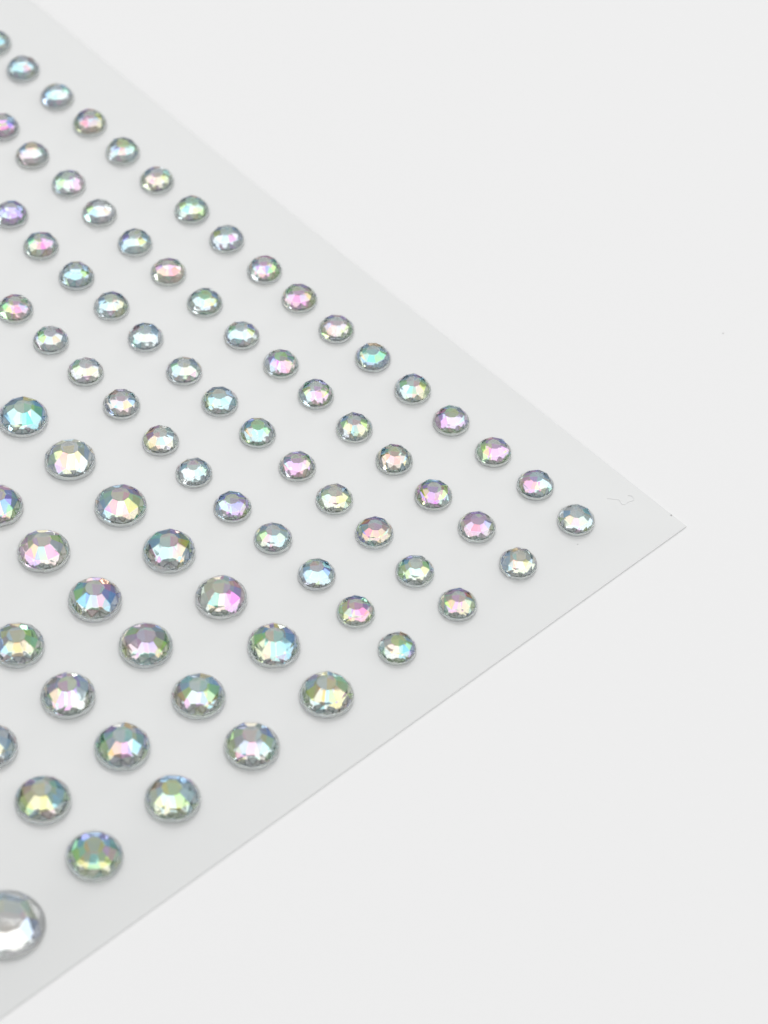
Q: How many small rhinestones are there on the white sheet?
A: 56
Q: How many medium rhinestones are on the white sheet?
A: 20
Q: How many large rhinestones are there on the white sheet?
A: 1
